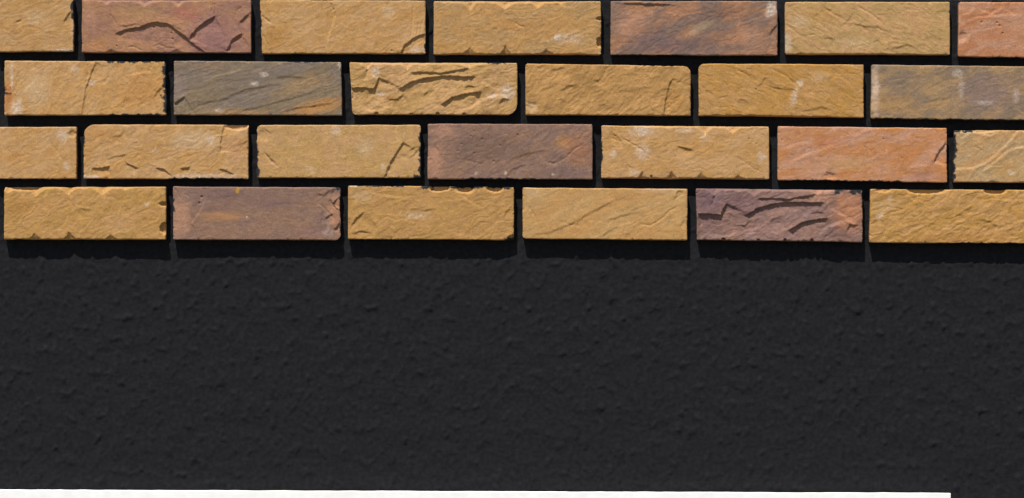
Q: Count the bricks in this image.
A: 26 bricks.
